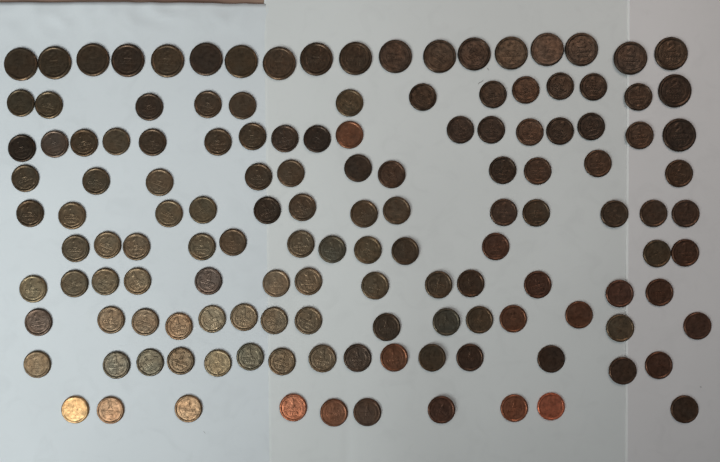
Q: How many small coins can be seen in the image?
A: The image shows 117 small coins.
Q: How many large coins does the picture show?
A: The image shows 20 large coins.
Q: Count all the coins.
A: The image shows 137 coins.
